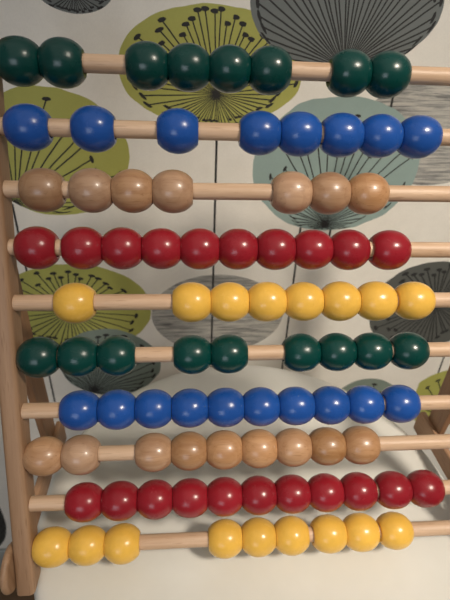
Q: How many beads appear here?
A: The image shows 89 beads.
